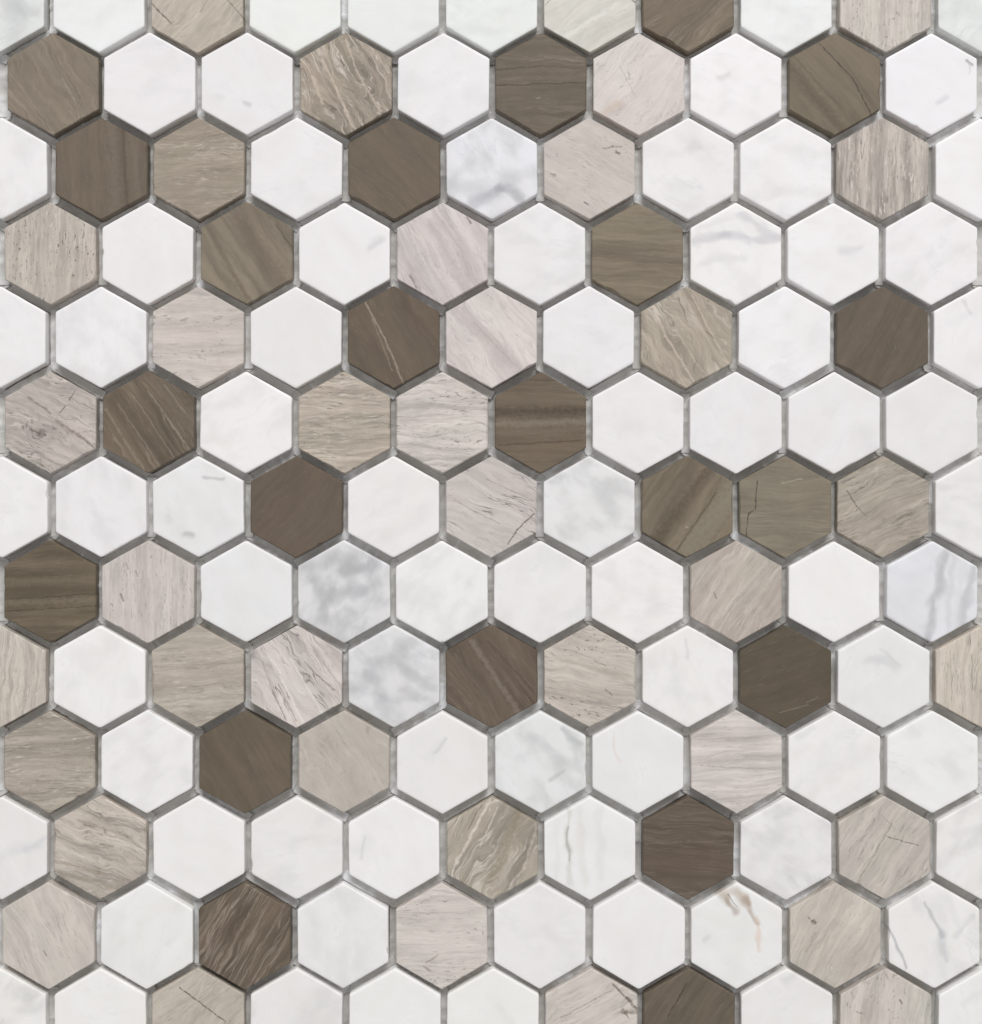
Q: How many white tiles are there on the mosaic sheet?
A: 78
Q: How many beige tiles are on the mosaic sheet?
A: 37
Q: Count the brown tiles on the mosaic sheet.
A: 22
